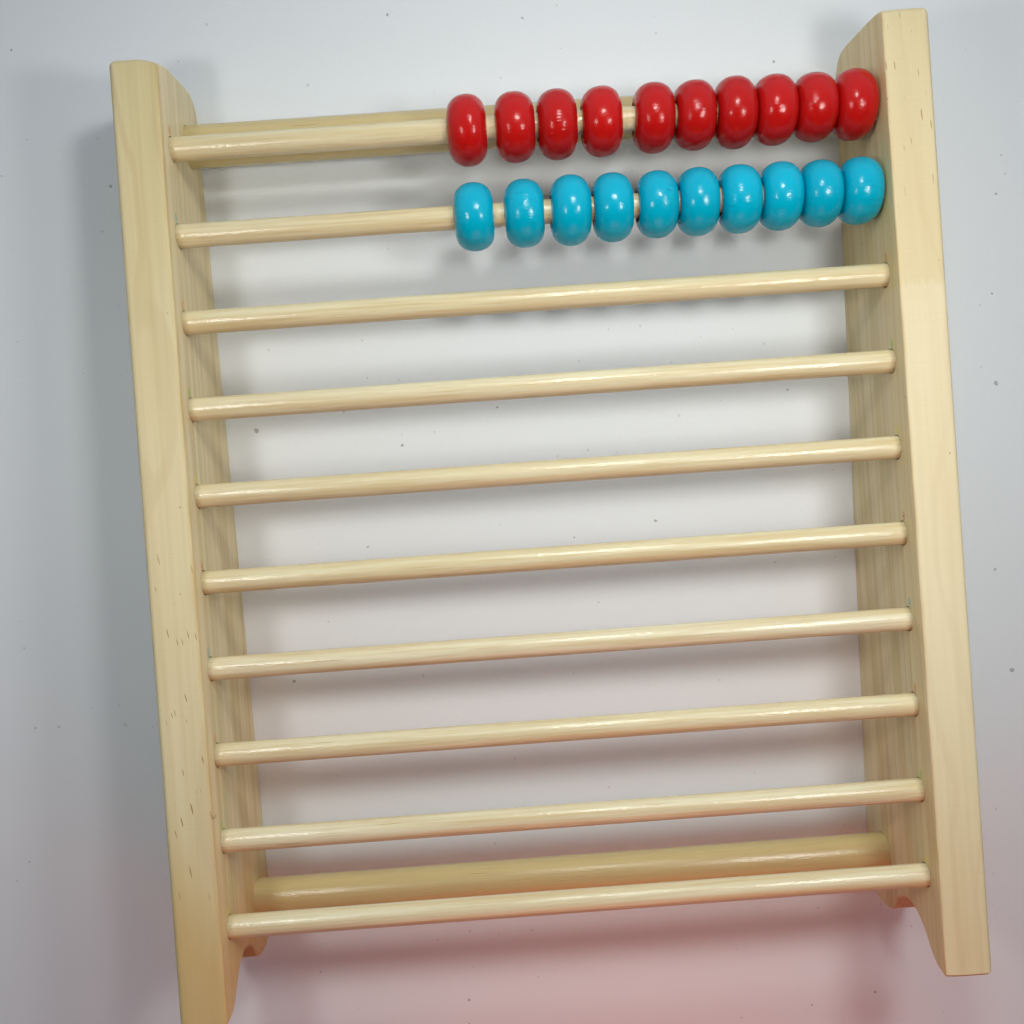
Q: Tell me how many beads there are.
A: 20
